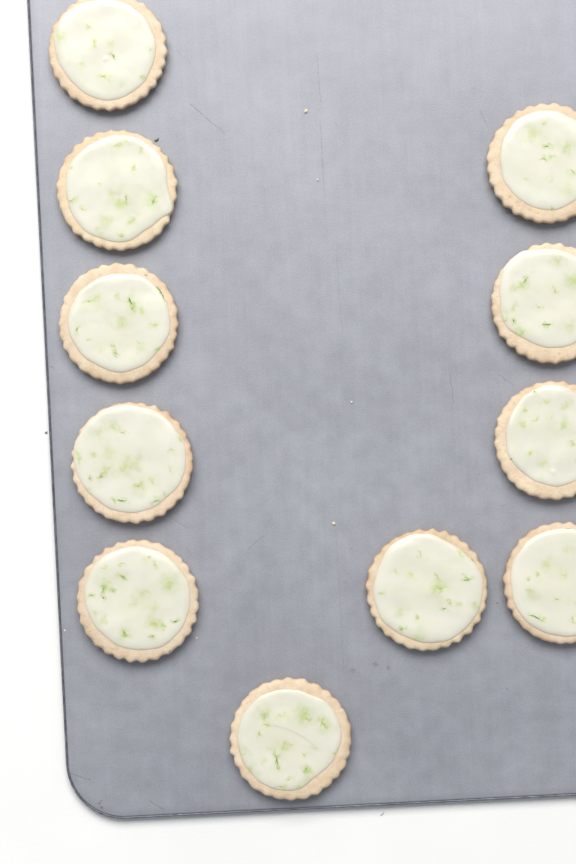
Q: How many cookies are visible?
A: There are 11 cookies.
